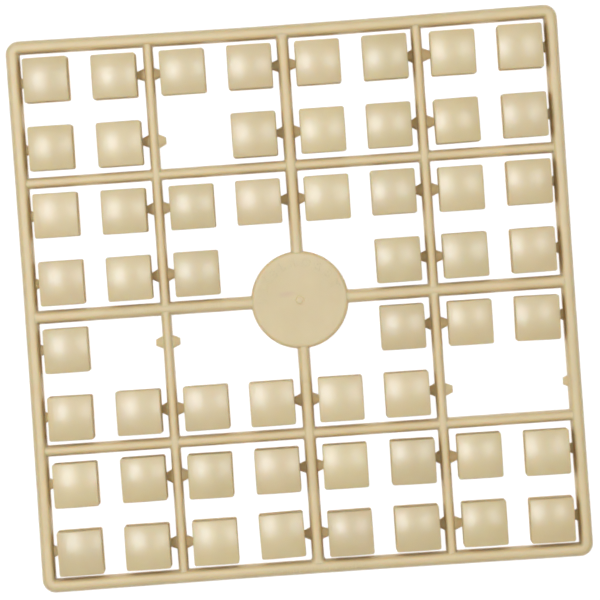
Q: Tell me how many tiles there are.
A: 55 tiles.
